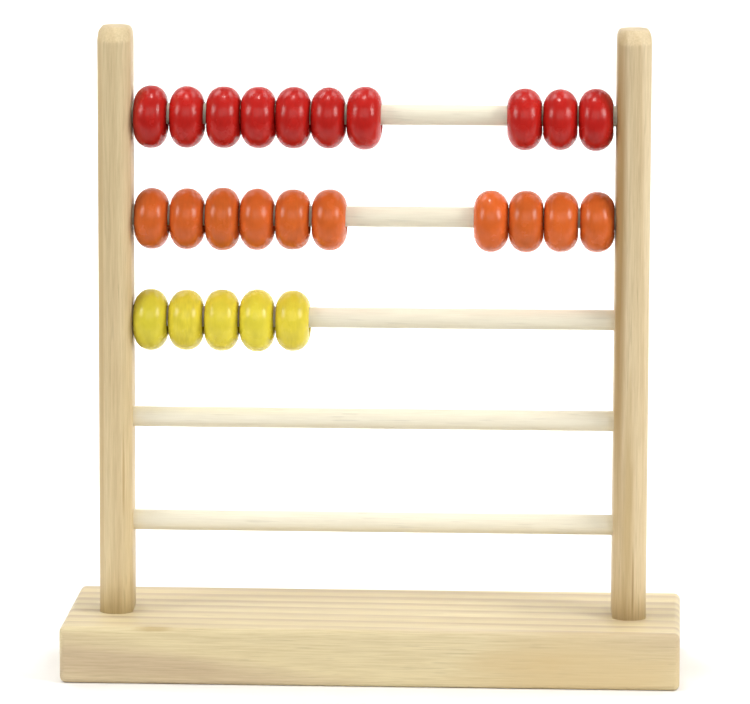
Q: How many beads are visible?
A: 25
